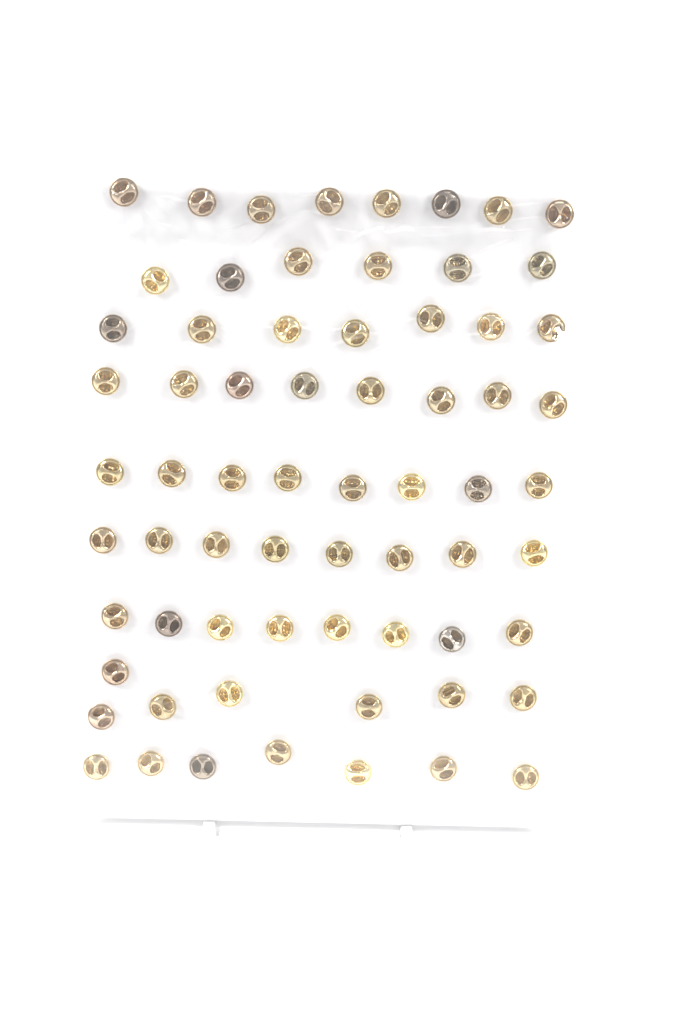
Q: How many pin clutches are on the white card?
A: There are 67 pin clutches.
